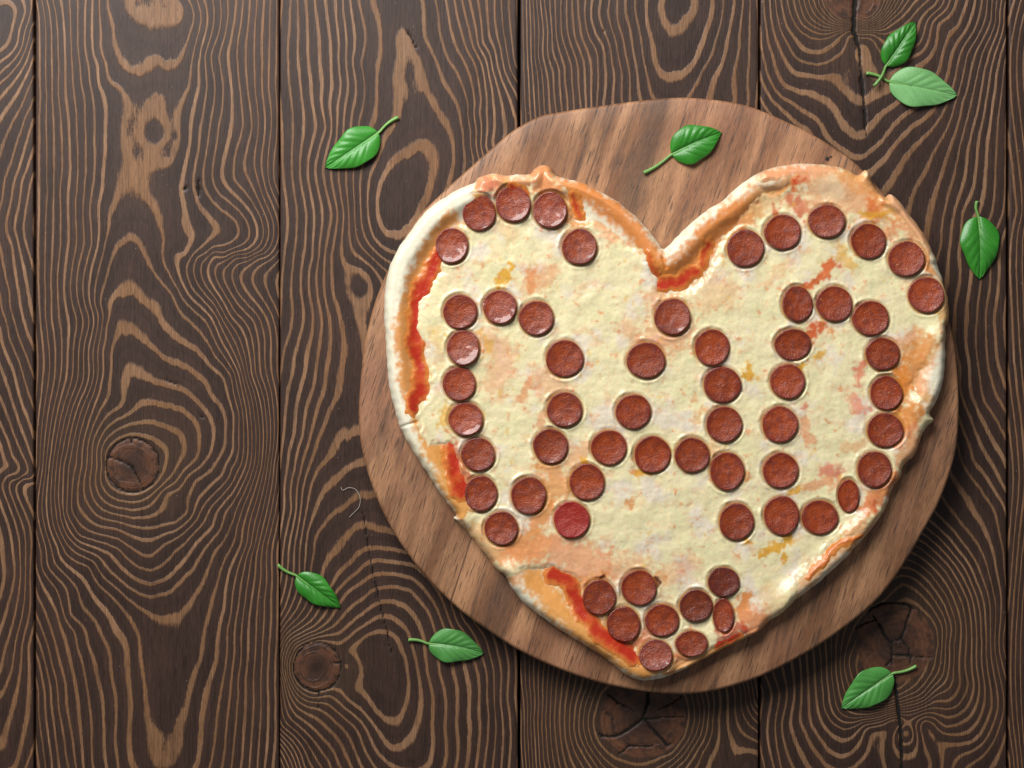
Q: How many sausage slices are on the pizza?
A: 60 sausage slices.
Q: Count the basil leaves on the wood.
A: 8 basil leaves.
